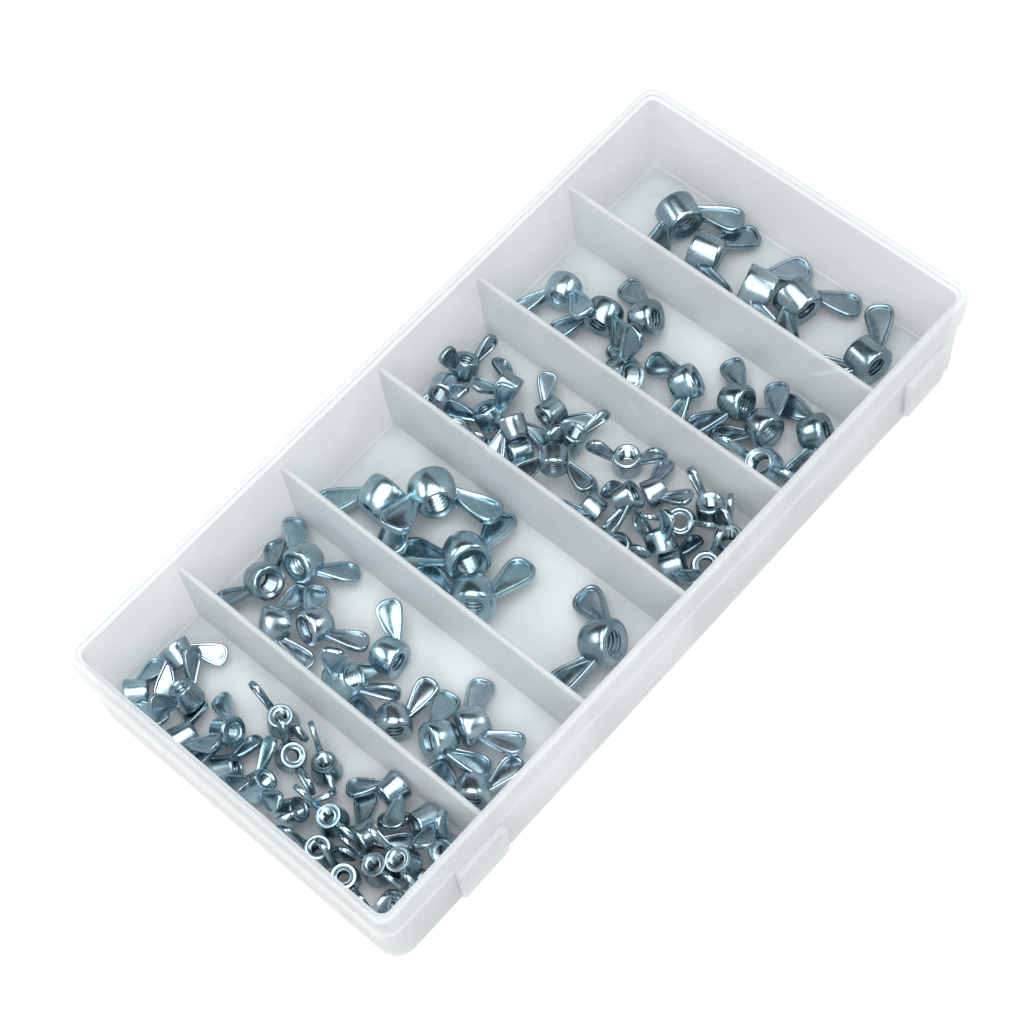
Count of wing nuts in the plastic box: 71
